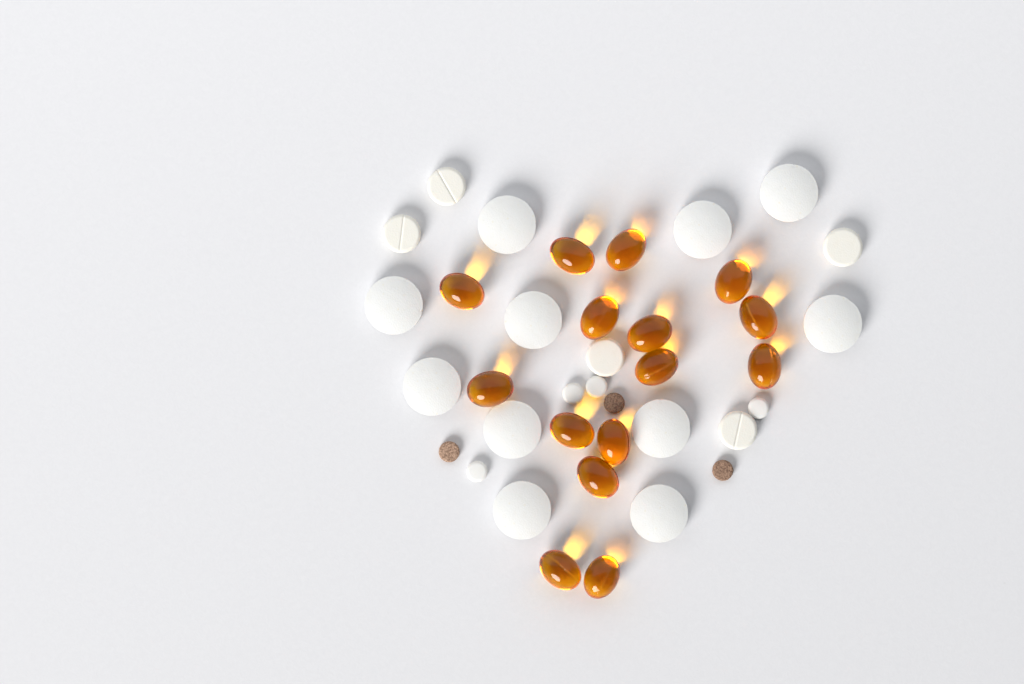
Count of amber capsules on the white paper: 15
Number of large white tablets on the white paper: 11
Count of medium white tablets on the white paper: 5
